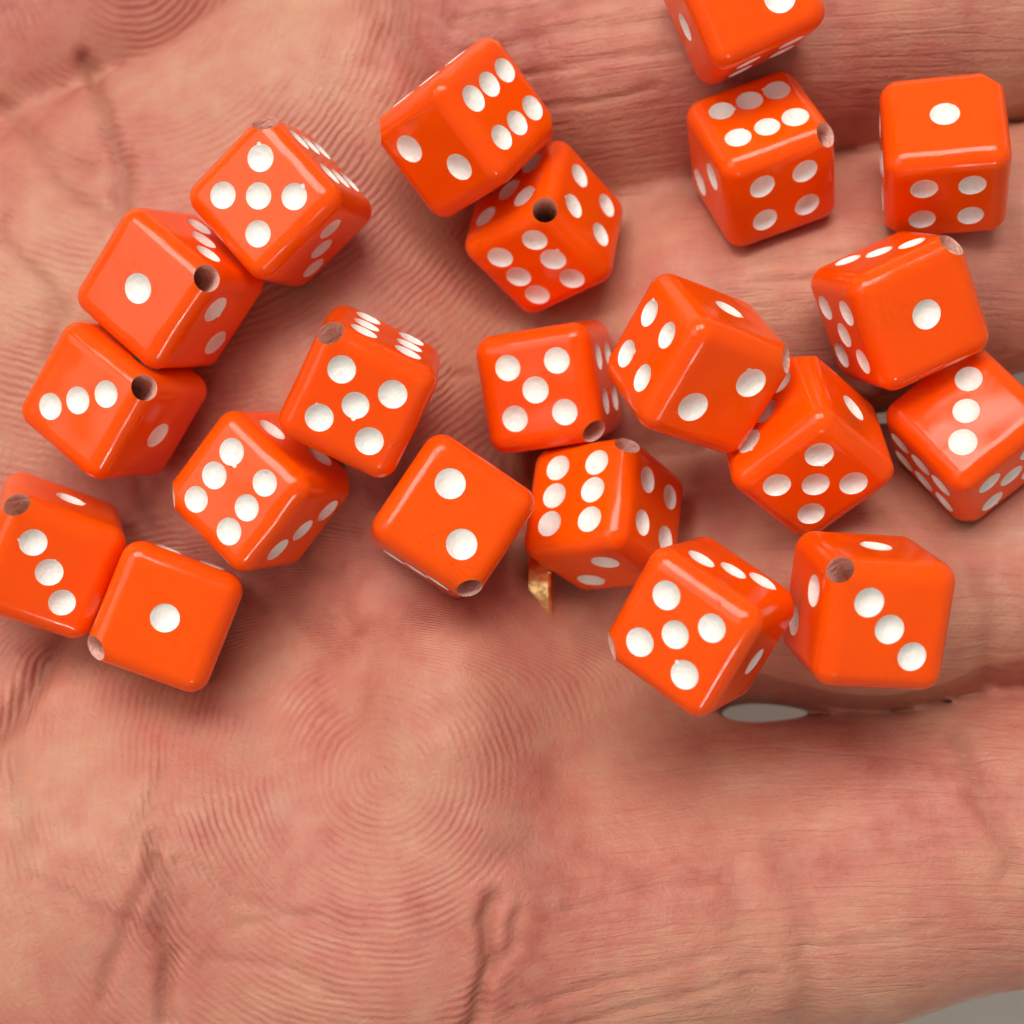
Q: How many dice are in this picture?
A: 21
